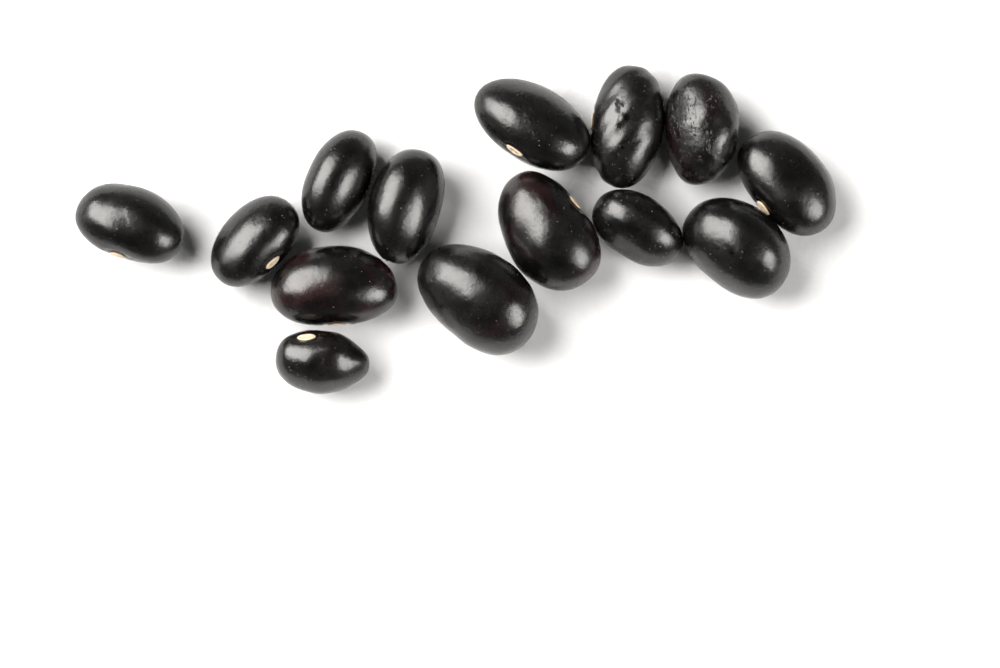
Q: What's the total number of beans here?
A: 14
